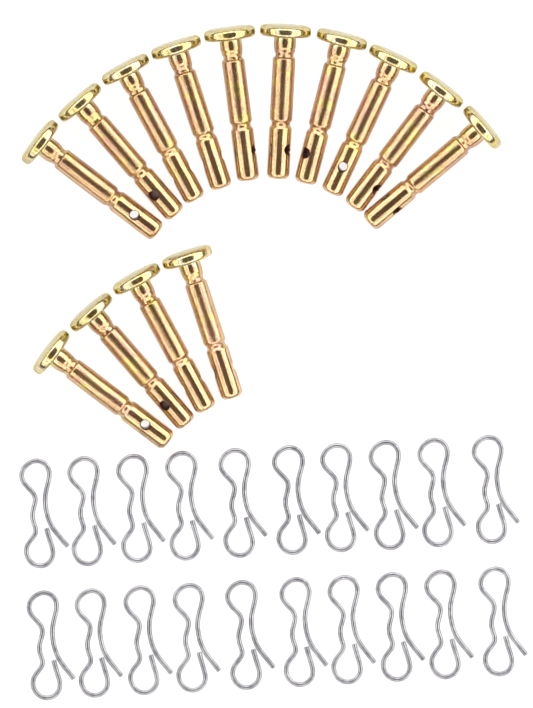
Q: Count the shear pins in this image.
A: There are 14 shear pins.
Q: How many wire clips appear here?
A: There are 20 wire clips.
